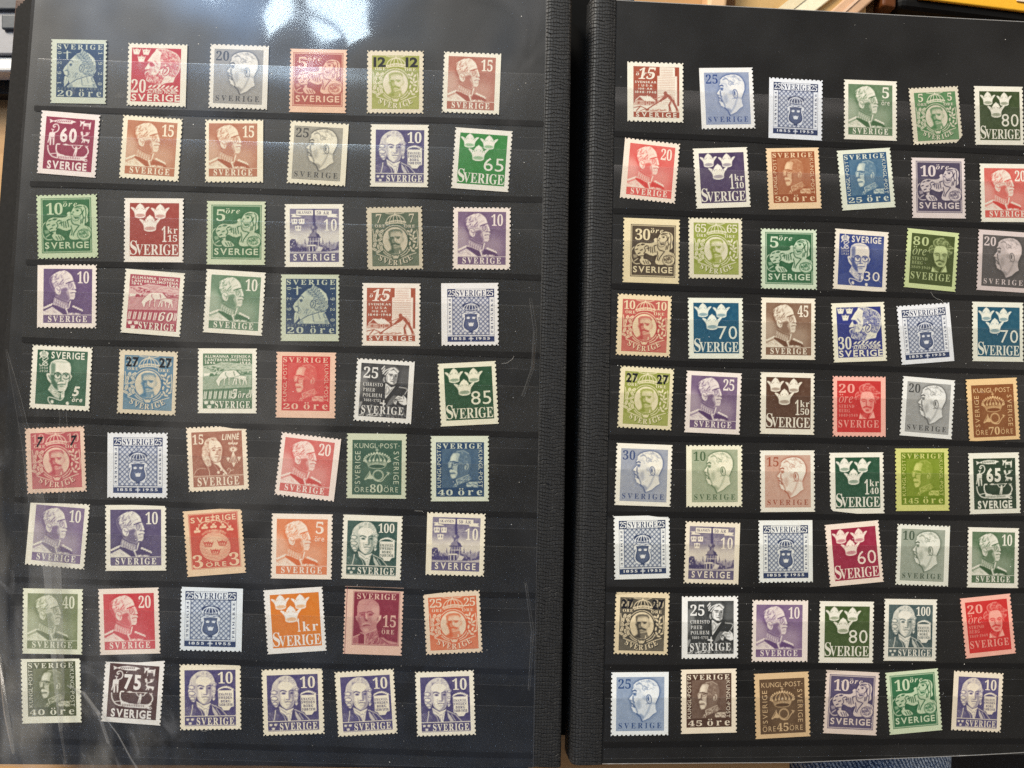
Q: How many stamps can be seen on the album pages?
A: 108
